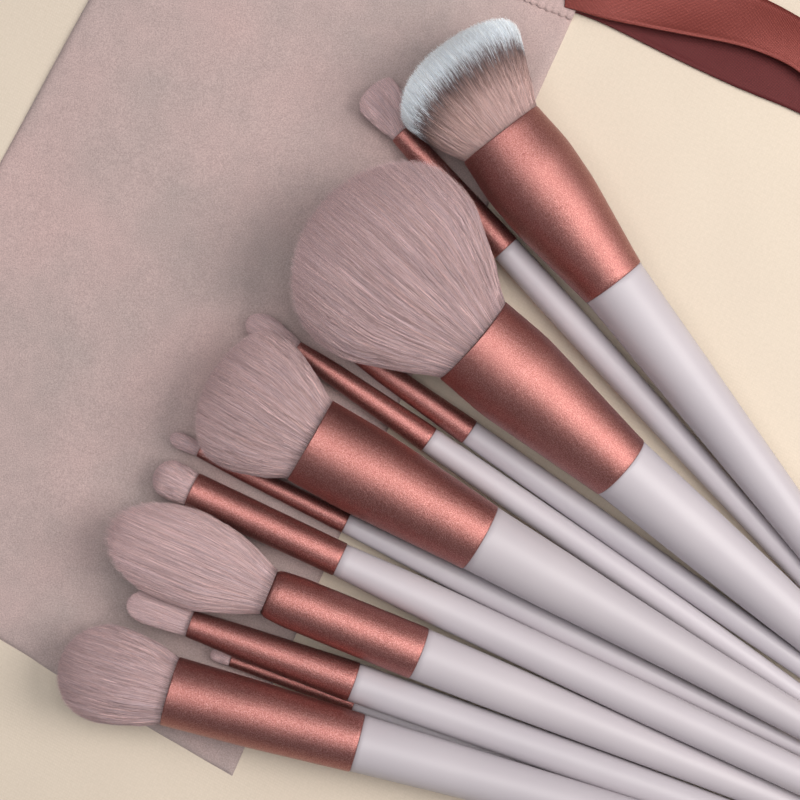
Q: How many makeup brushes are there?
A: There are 12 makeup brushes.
